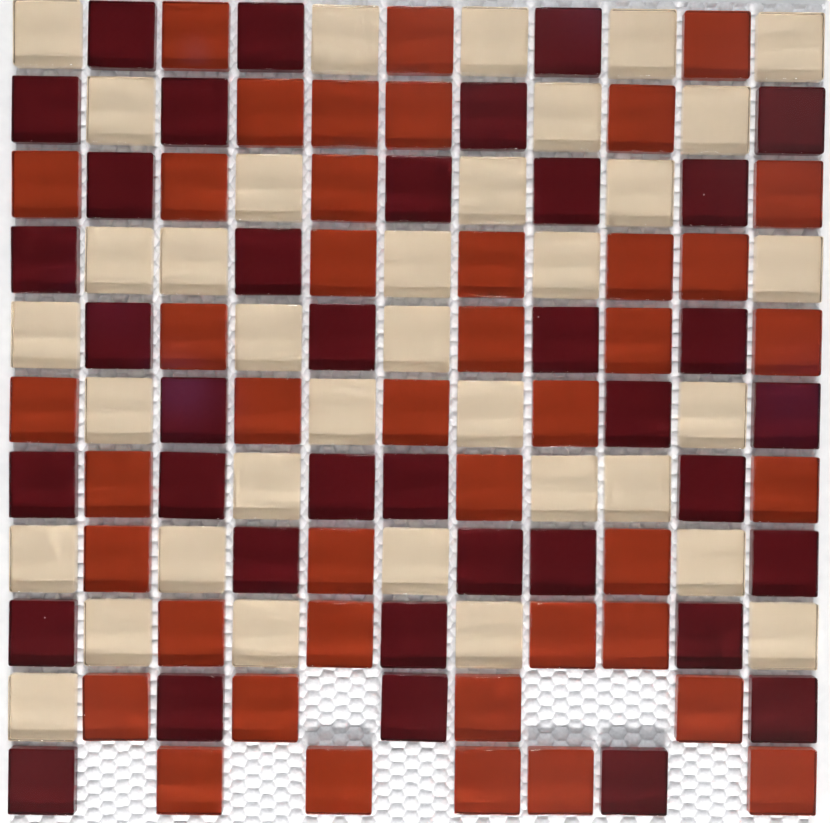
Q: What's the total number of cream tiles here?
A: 35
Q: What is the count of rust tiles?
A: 42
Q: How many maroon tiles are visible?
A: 37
